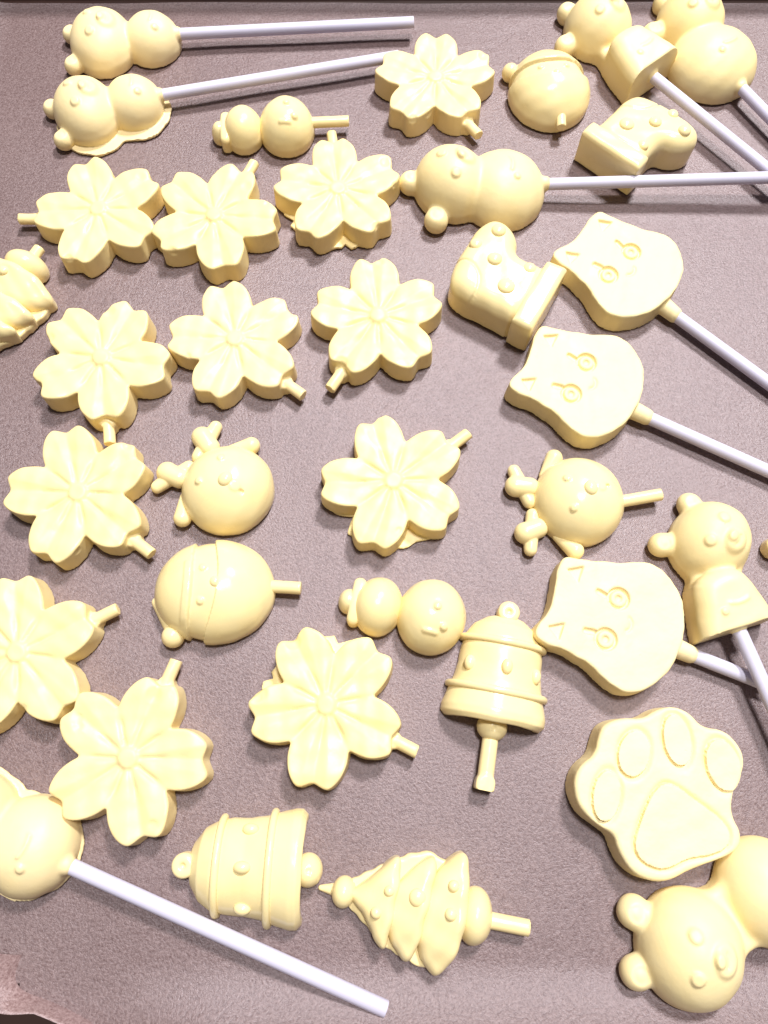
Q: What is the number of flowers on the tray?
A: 12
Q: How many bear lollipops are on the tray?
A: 8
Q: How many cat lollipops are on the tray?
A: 3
